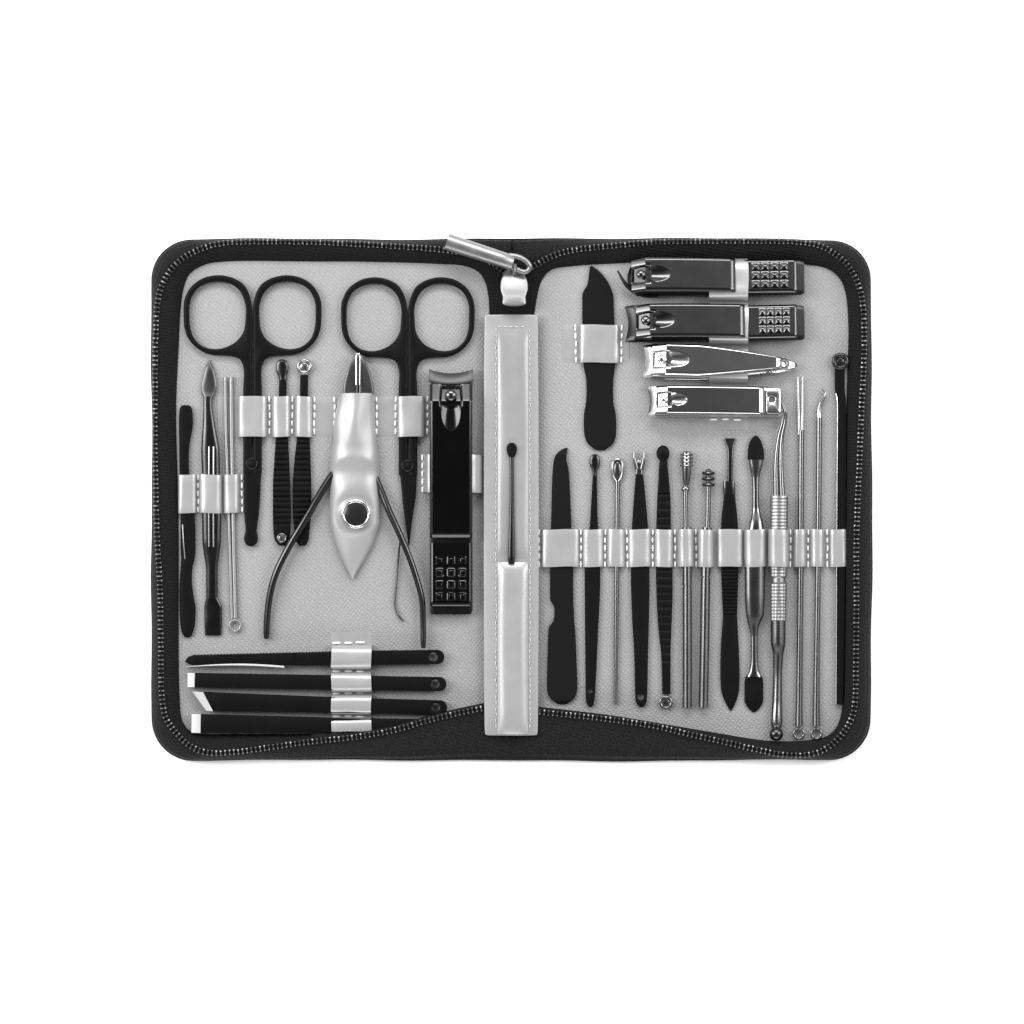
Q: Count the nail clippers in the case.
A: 5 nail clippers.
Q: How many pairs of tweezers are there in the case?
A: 4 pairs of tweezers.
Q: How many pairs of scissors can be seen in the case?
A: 2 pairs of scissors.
